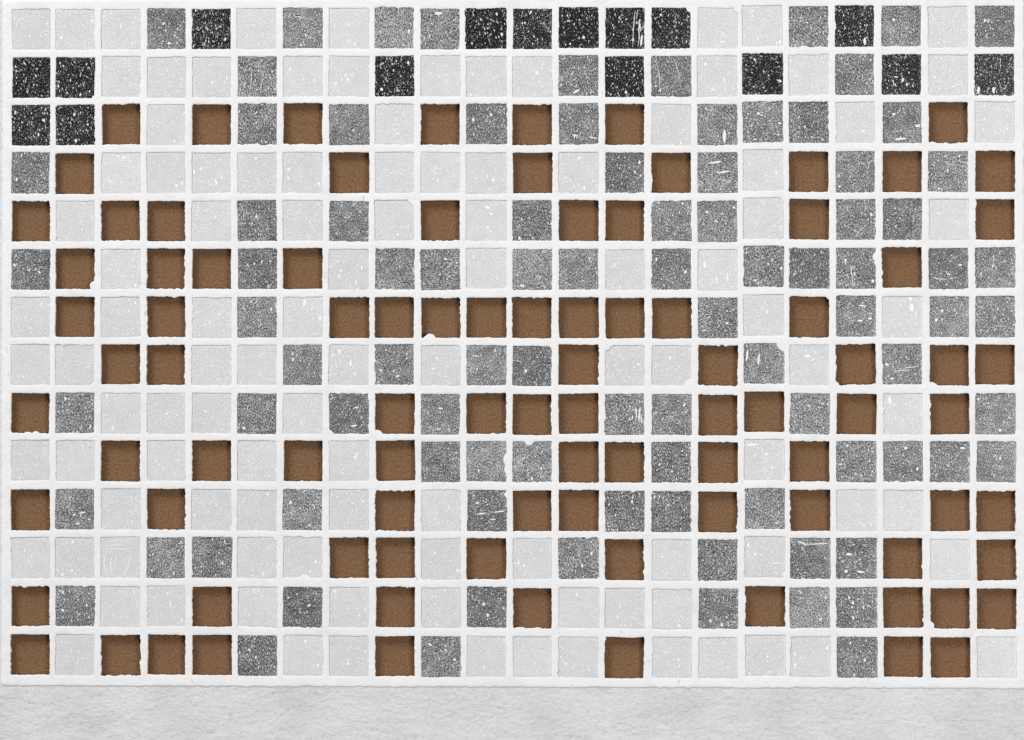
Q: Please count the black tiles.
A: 16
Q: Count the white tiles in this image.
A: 108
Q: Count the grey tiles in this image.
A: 91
